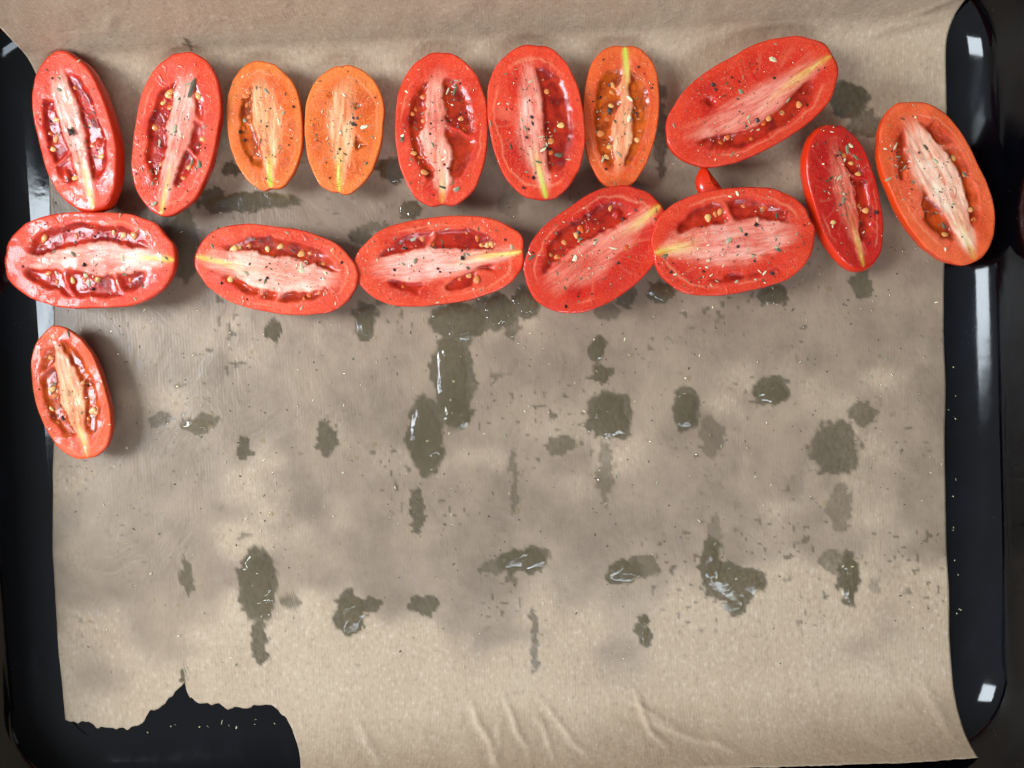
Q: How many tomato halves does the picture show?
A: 16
